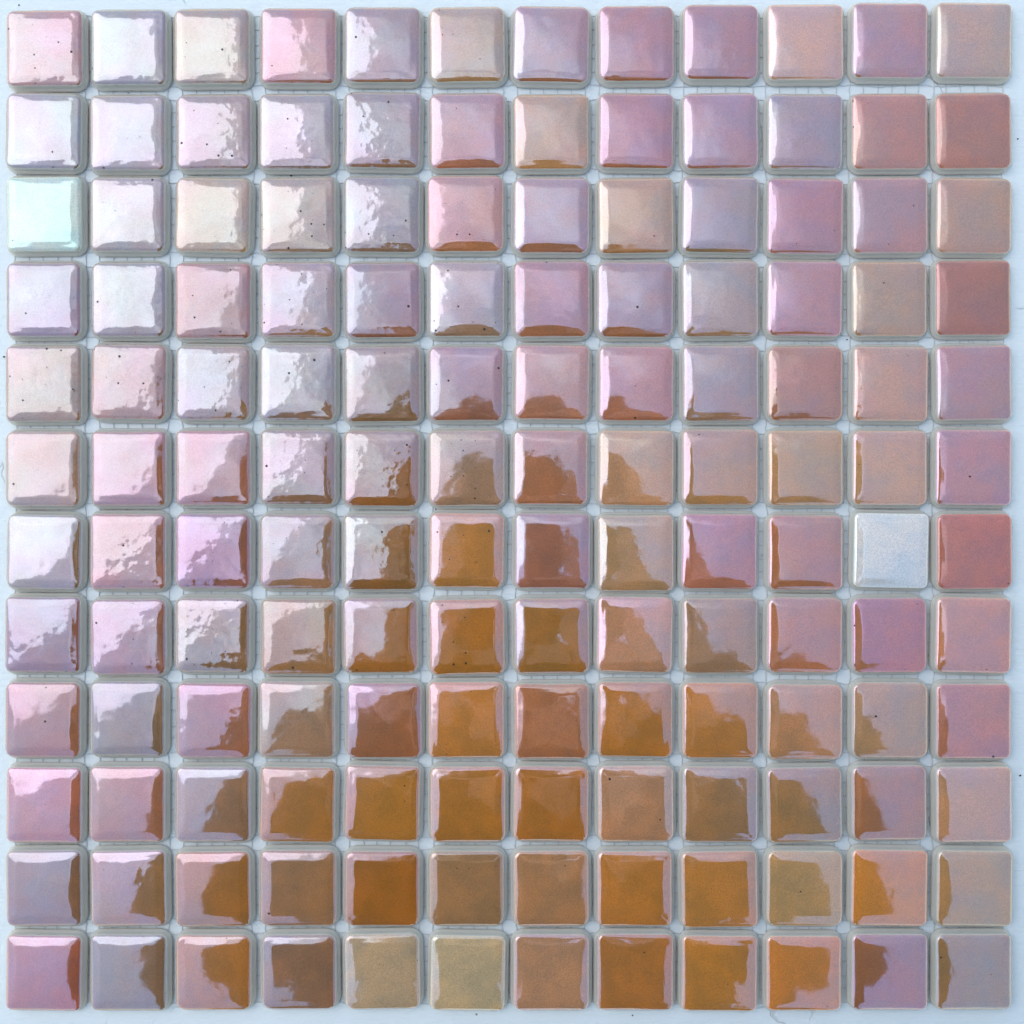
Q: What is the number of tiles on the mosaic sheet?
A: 144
